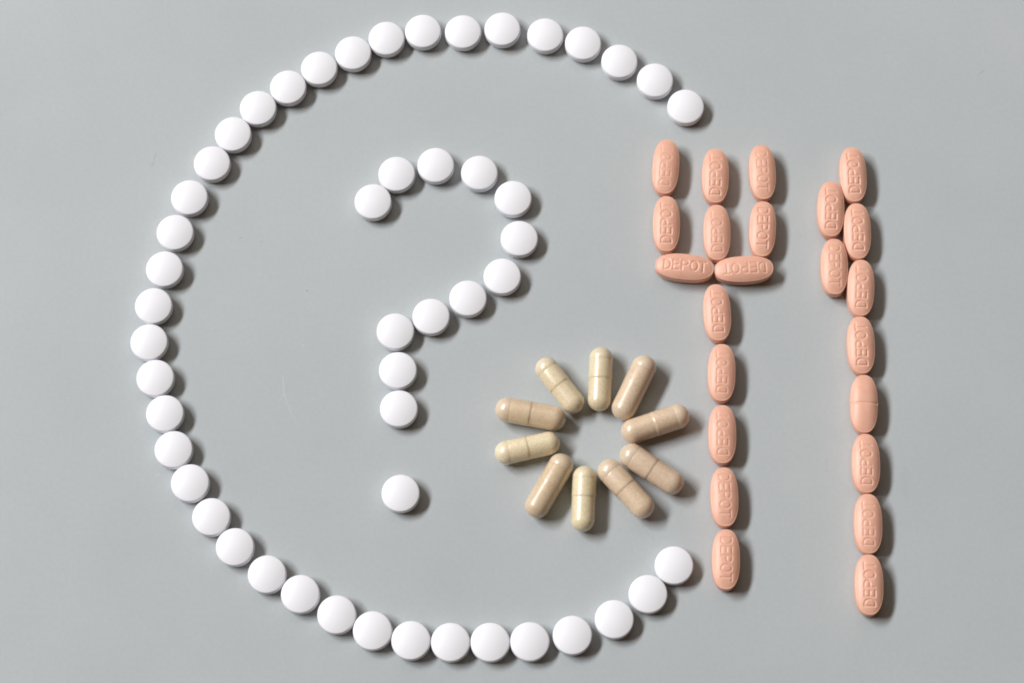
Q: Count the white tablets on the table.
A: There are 51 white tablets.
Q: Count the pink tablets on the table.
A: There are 23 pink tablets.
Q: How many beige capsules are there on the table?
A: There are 10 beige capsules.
